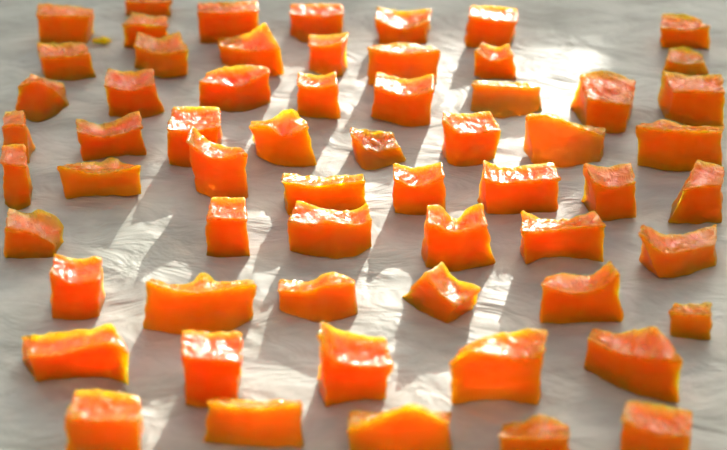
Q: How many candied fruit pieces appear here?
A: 61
